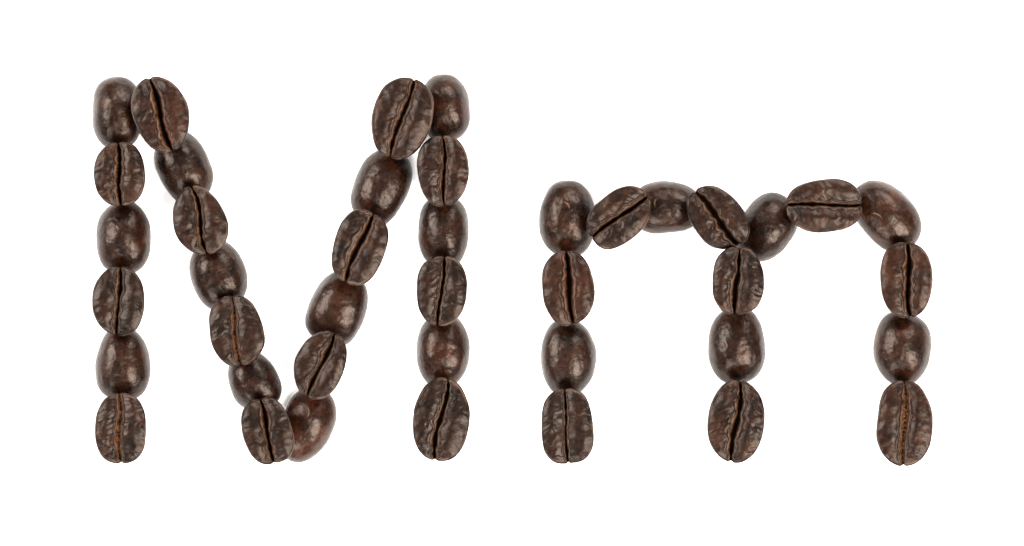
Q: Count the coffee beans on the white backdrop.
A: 41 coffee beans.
